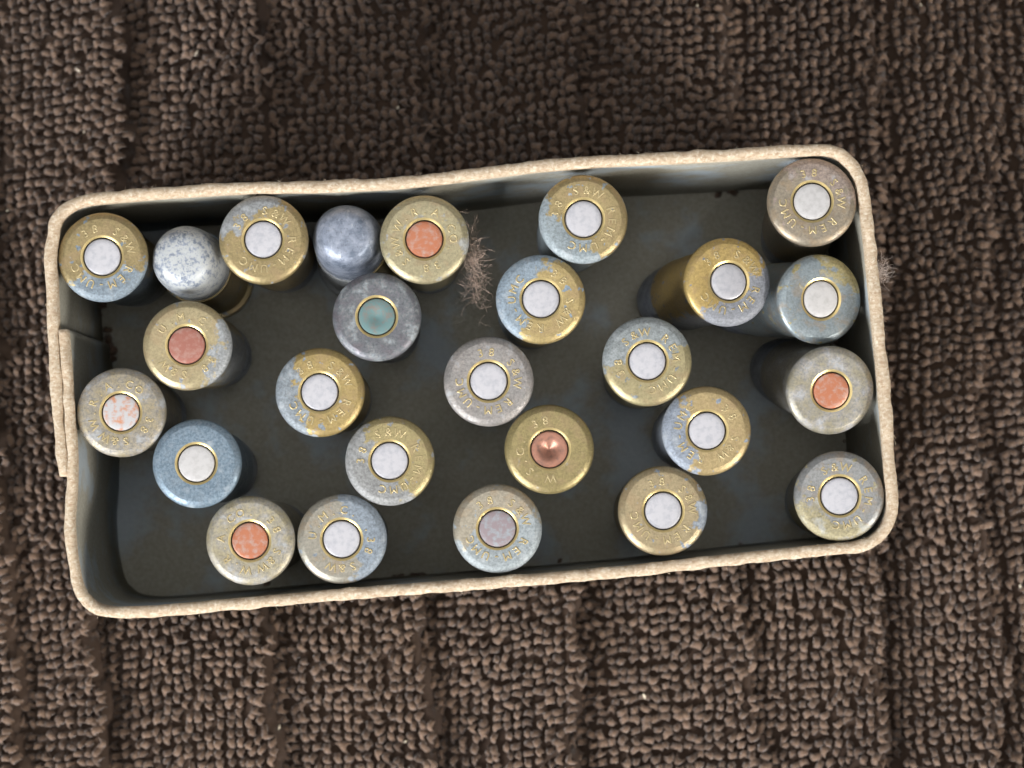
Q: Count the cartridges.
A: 26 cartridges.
